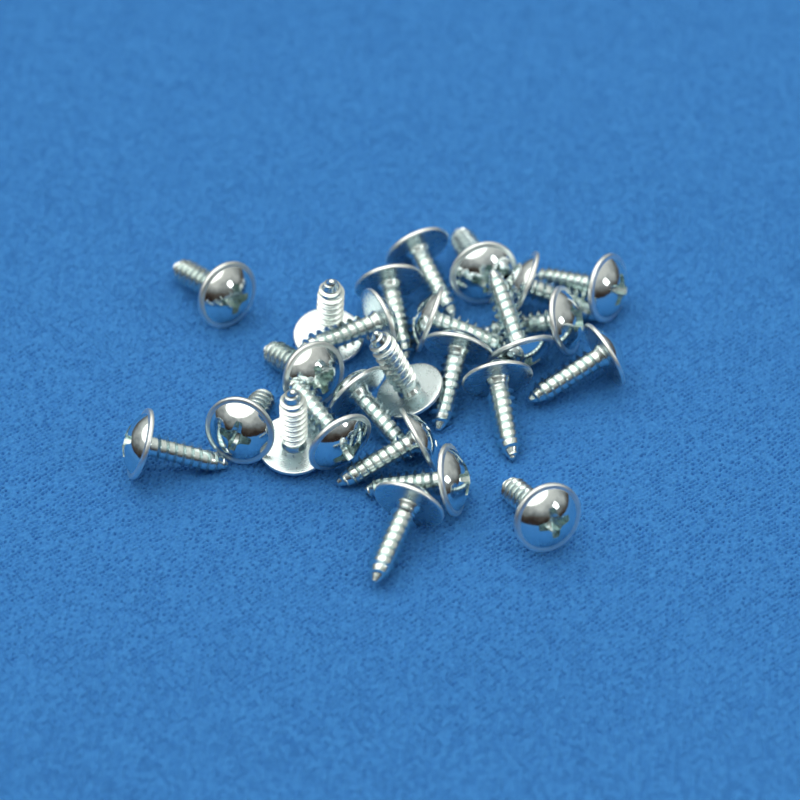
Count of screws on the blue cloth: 25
